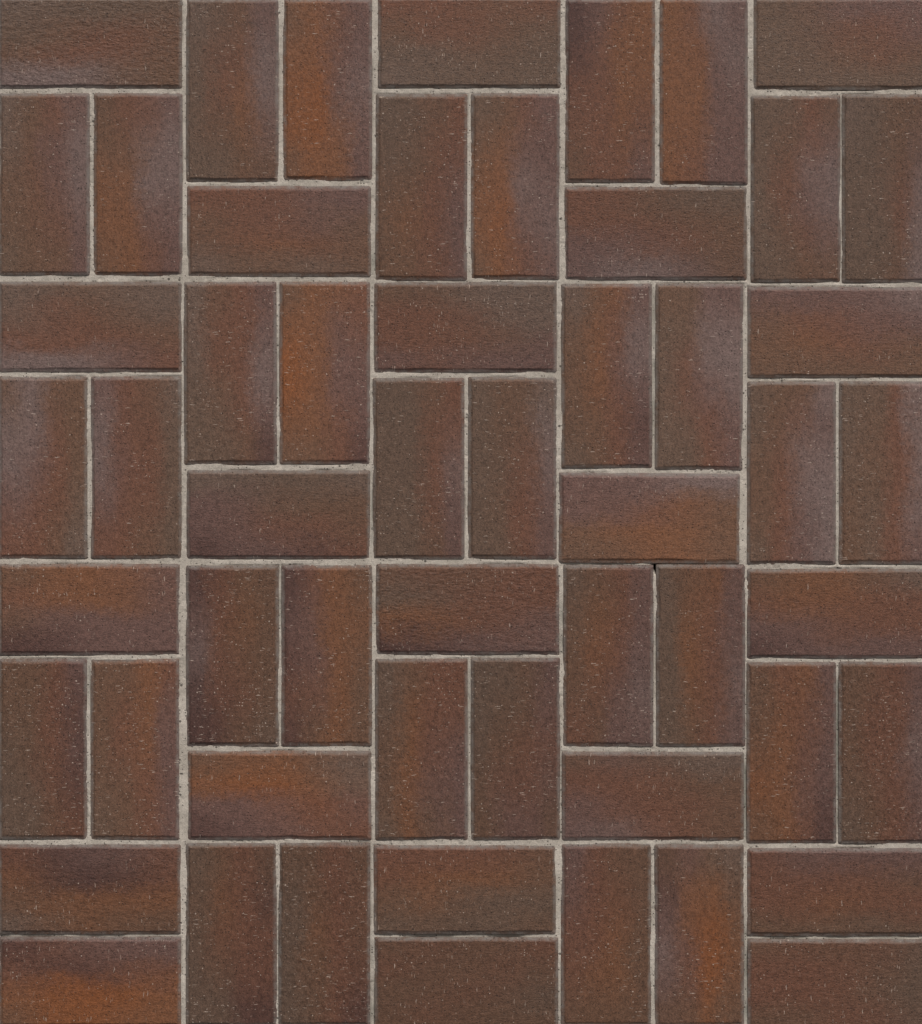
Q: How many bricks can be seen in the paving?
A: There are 55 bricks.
